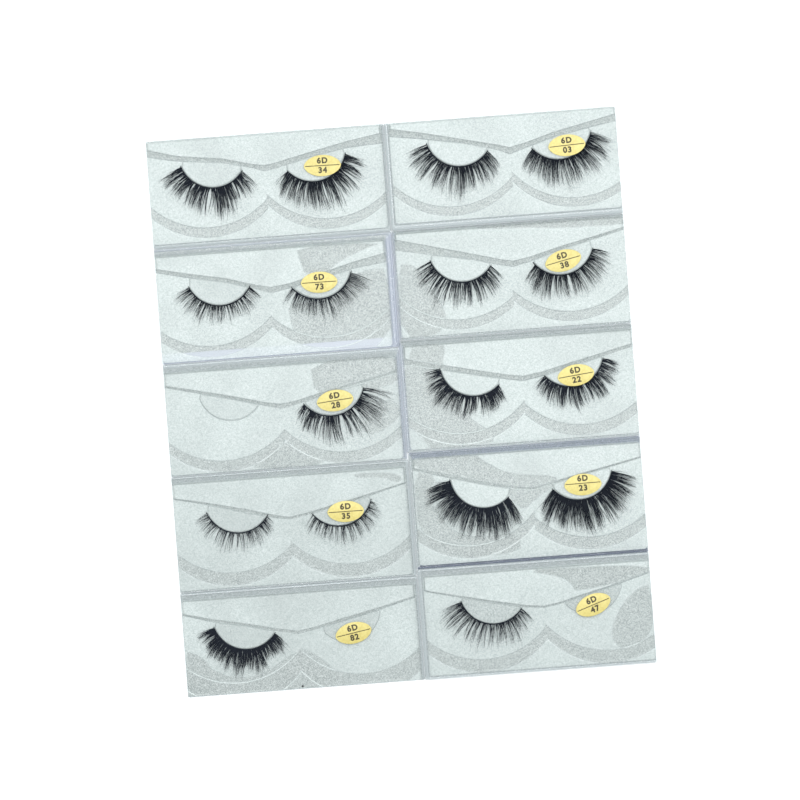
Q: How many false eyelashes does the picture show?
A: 17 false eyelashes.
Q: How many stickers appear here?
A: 10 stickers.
